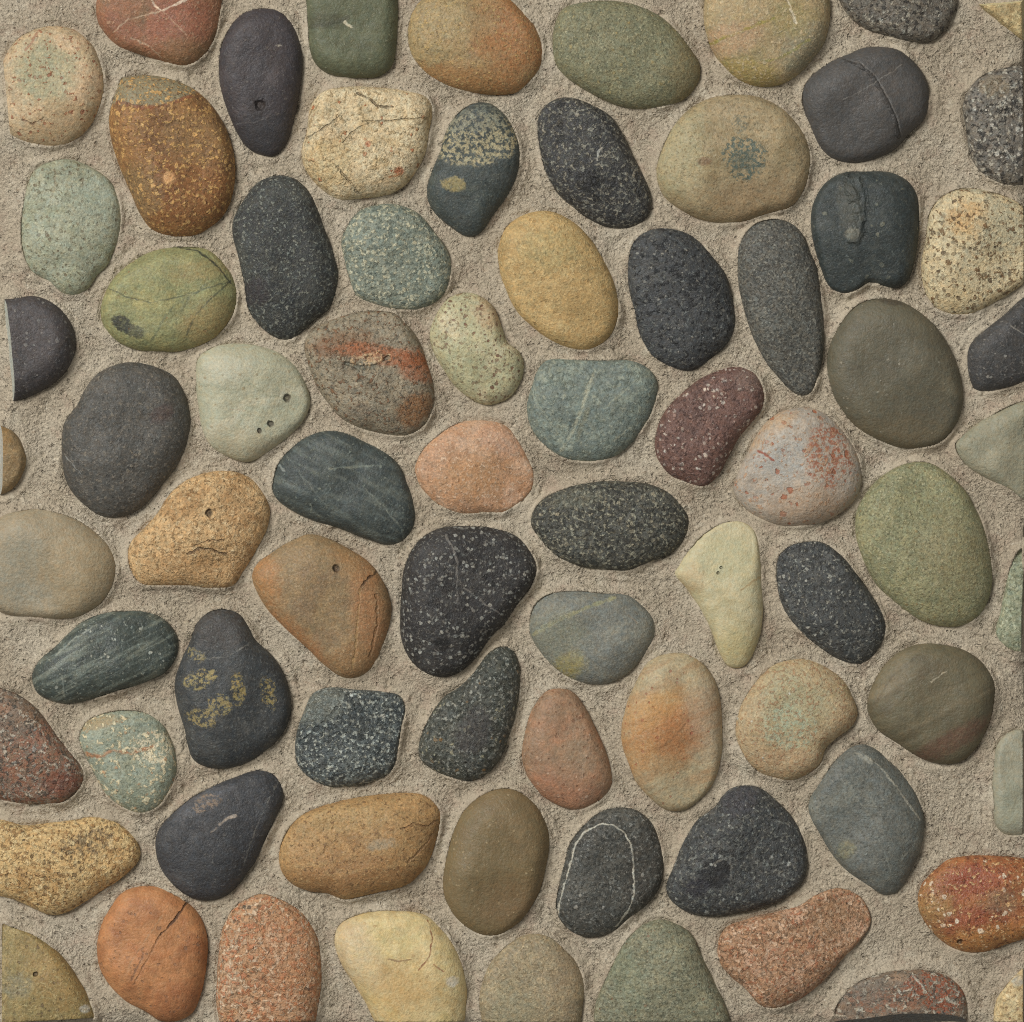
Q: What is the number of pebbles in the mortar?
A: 77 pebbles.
